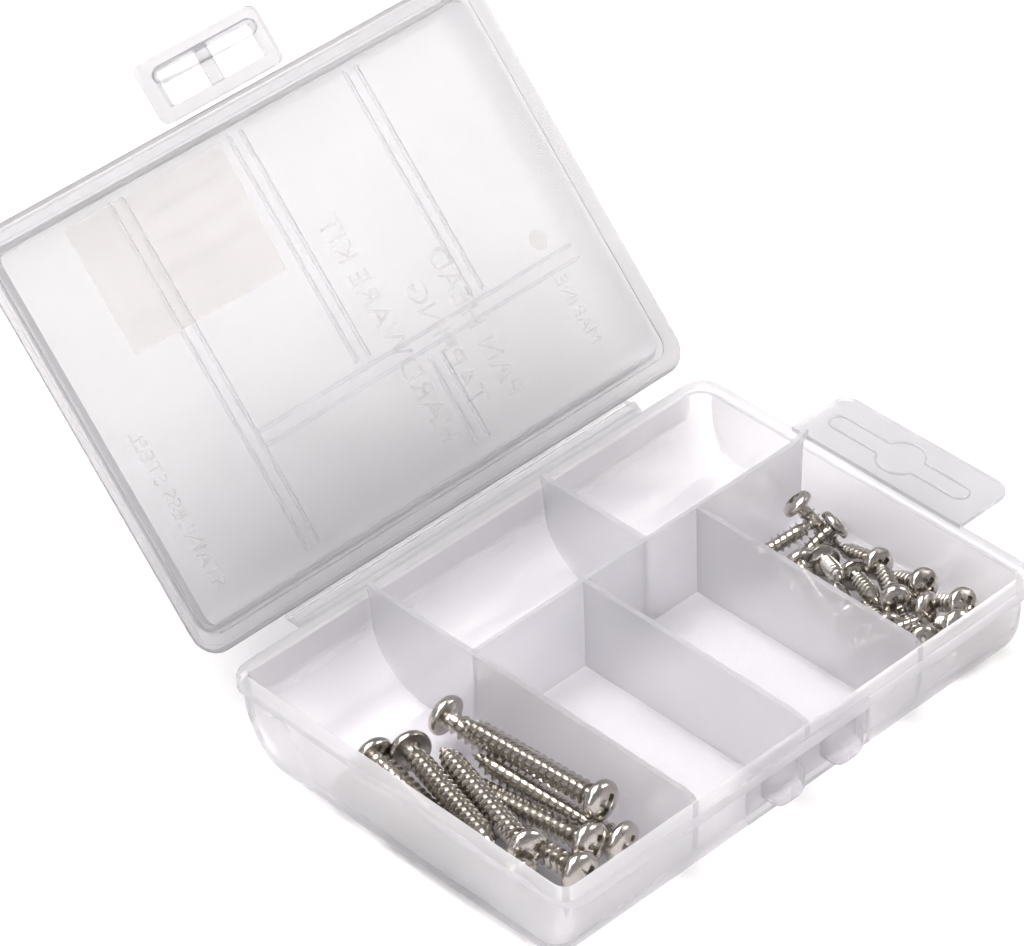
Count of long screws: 10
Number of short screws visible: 17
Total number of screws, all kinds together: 27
